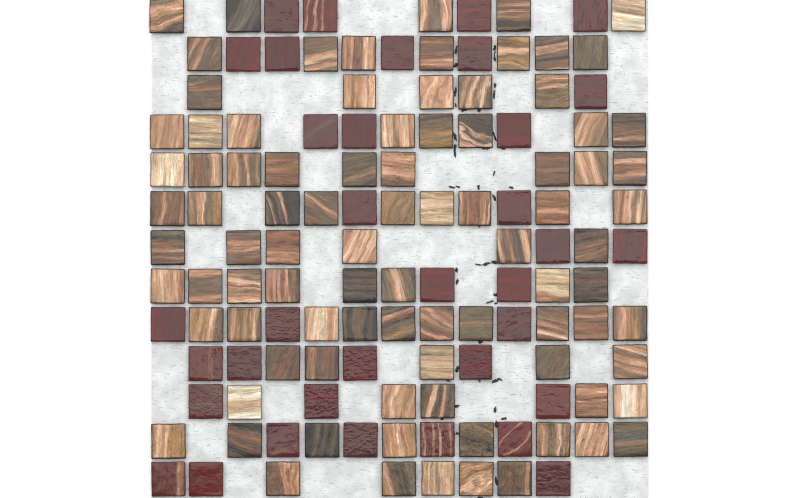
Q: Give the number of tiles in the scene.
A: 125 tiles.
